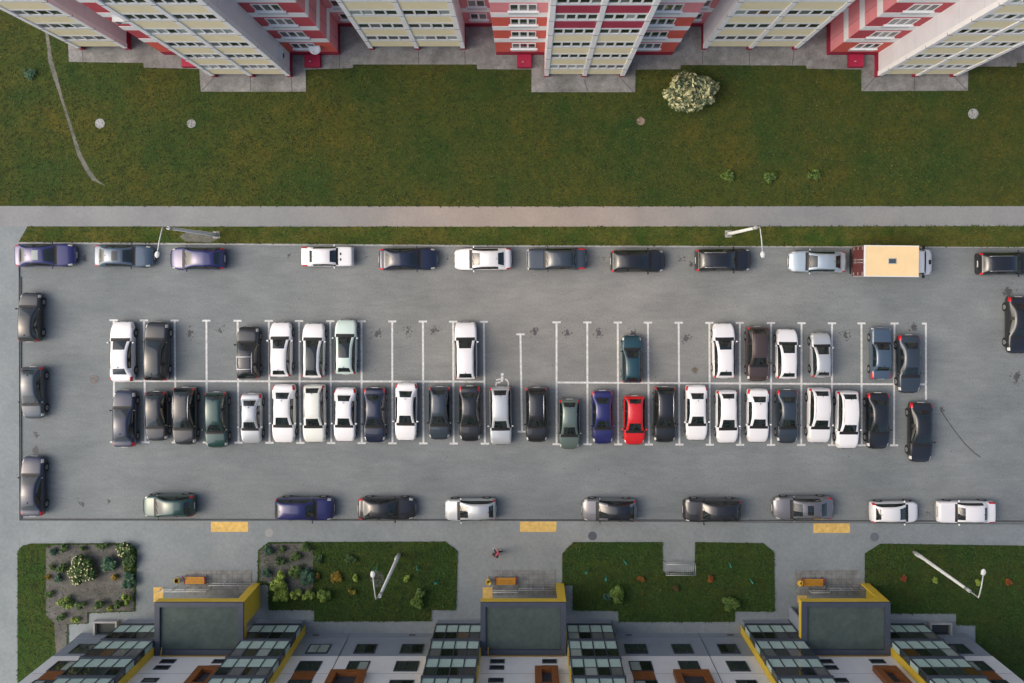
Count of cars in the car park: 64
